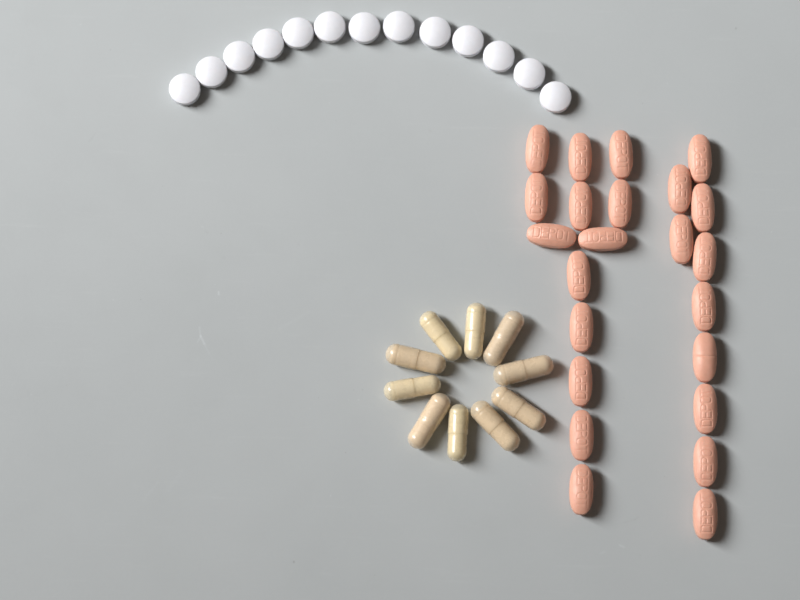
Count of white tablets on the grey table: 13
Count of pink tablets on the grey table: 23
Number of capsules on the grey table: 10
